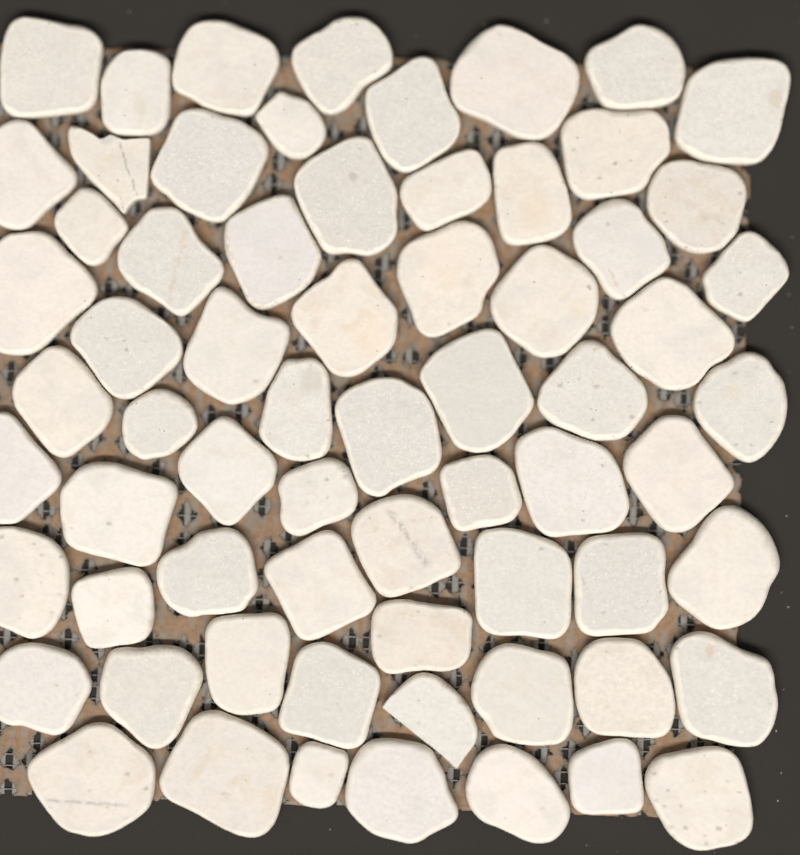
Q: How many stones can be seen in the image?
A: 67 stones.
